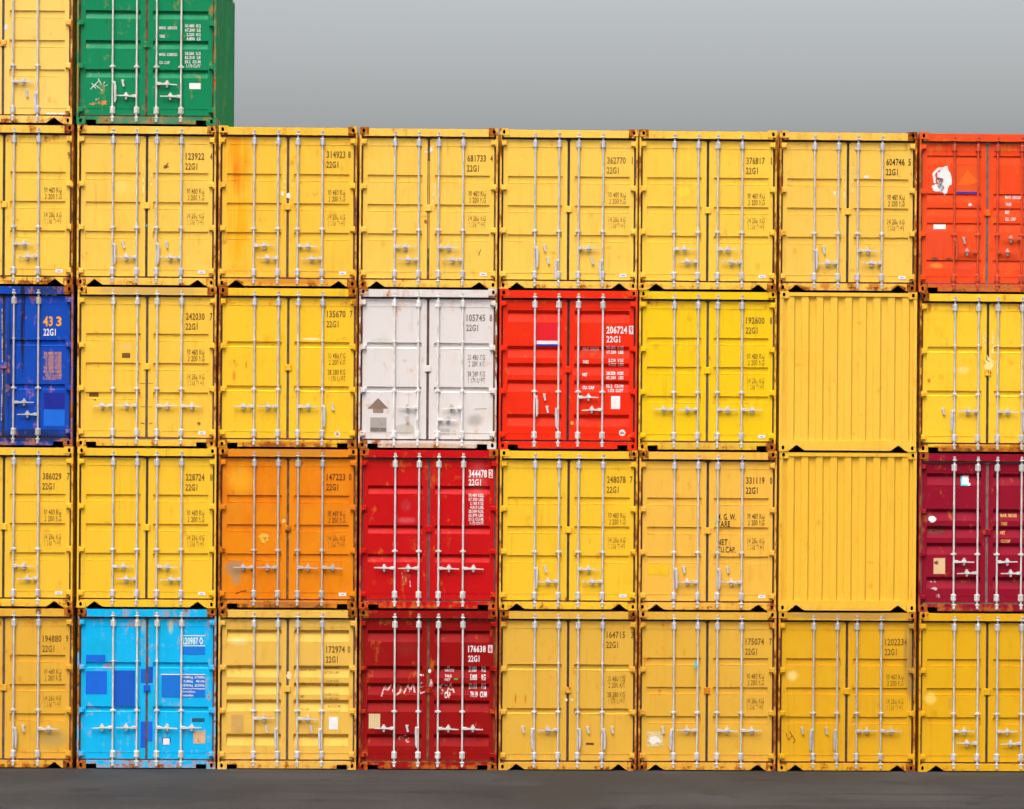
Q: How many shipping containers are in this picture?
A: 34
